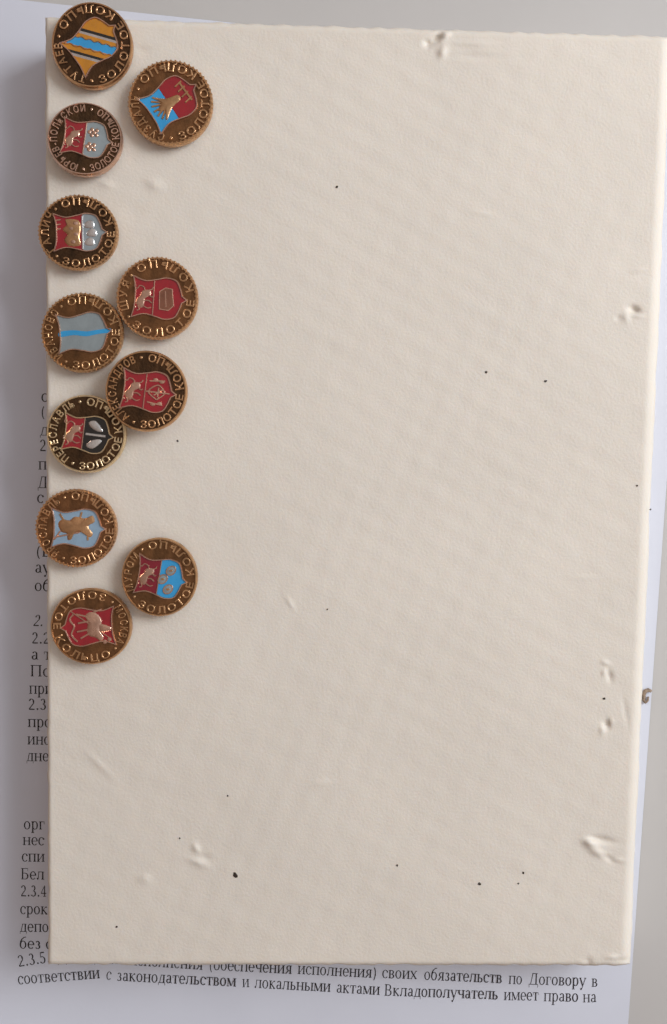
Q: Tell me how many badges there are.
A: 11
